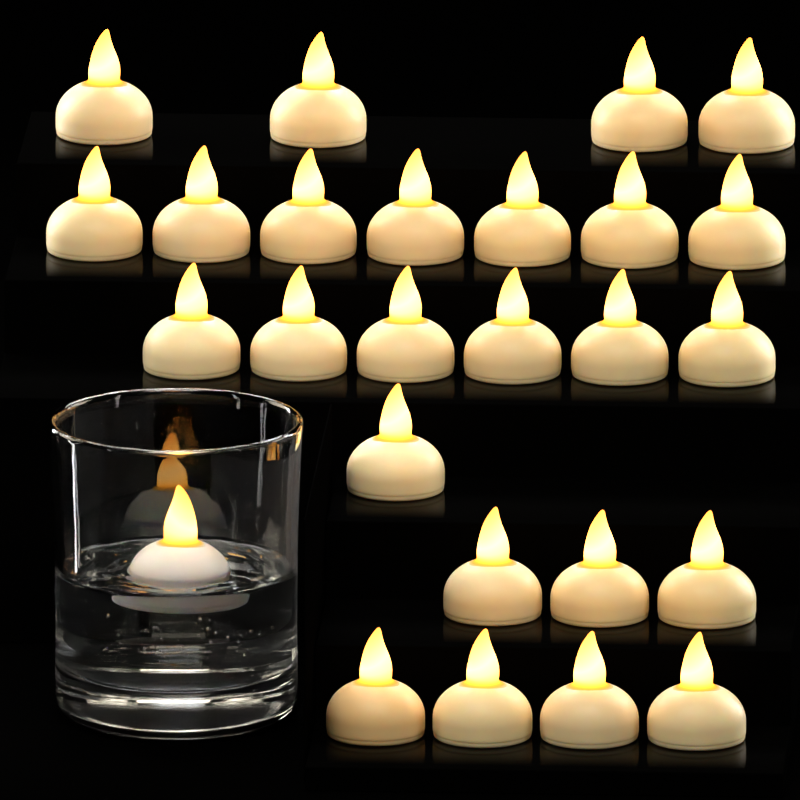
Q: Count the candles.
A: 26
